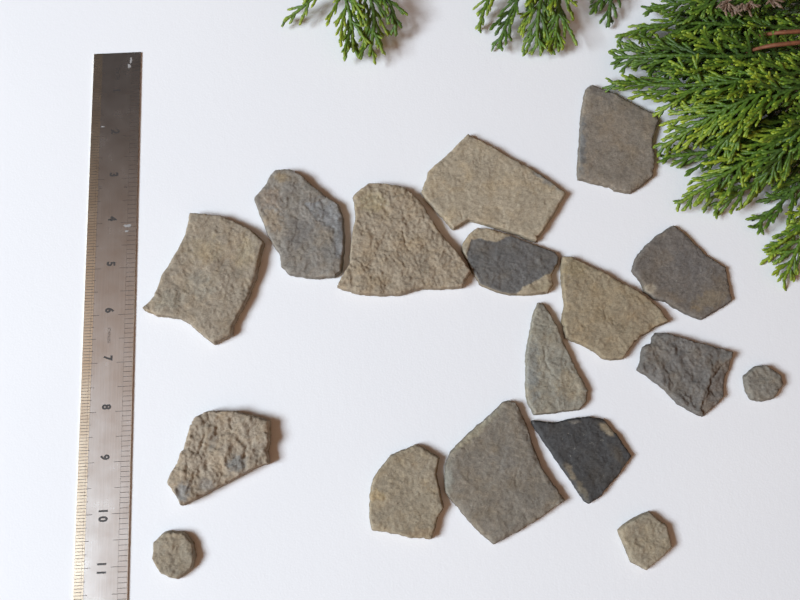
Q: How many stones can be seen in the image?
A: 17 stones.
